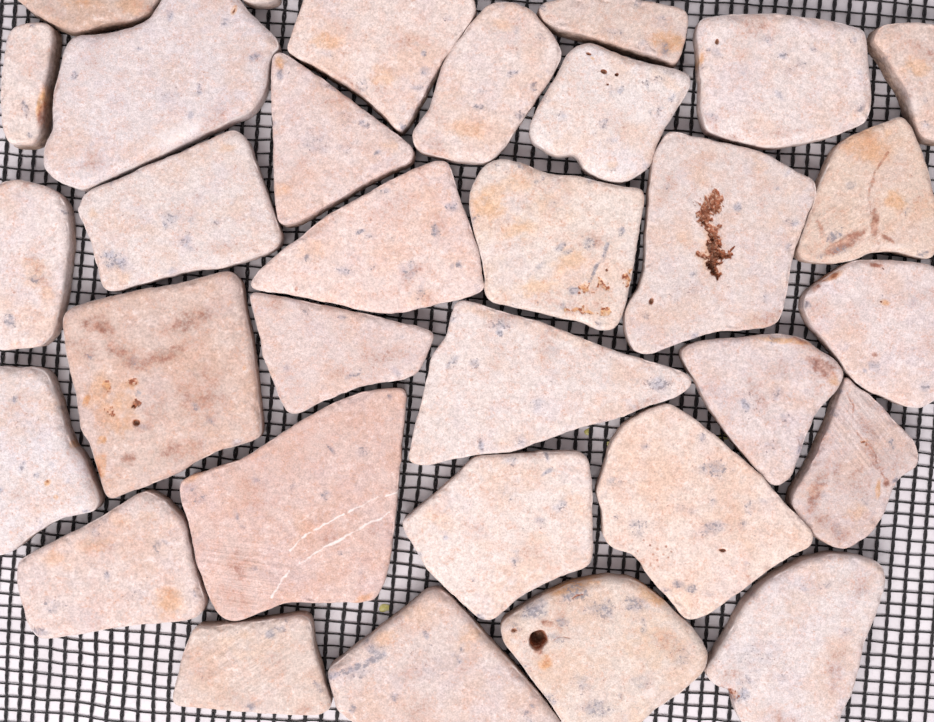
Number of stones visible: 32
